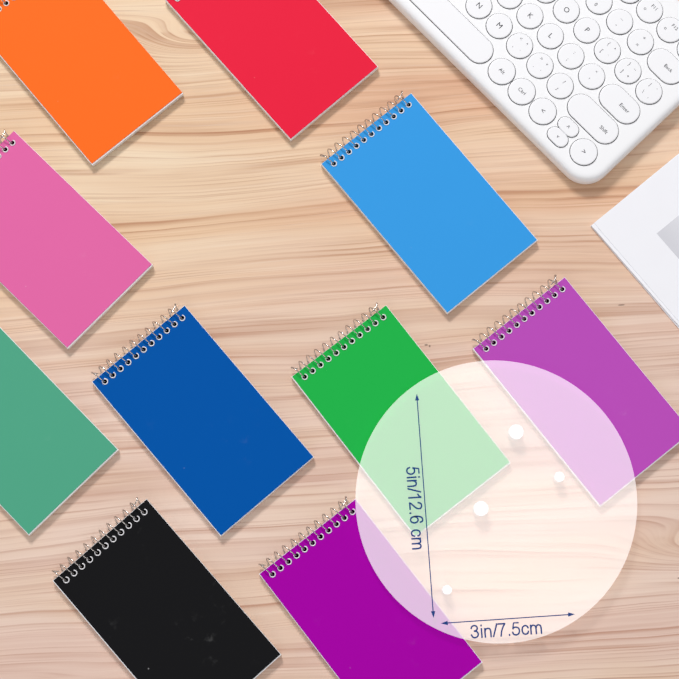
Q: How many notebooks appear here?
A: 10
